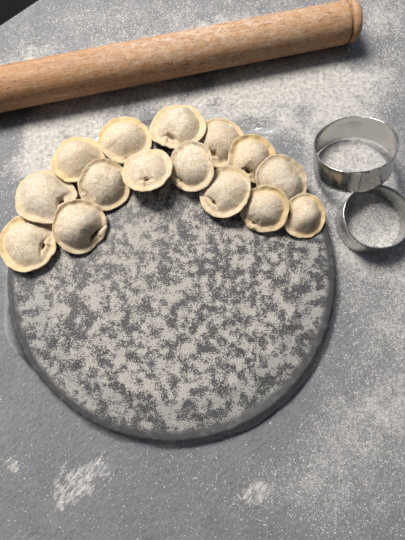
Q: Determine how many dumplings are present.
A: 15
